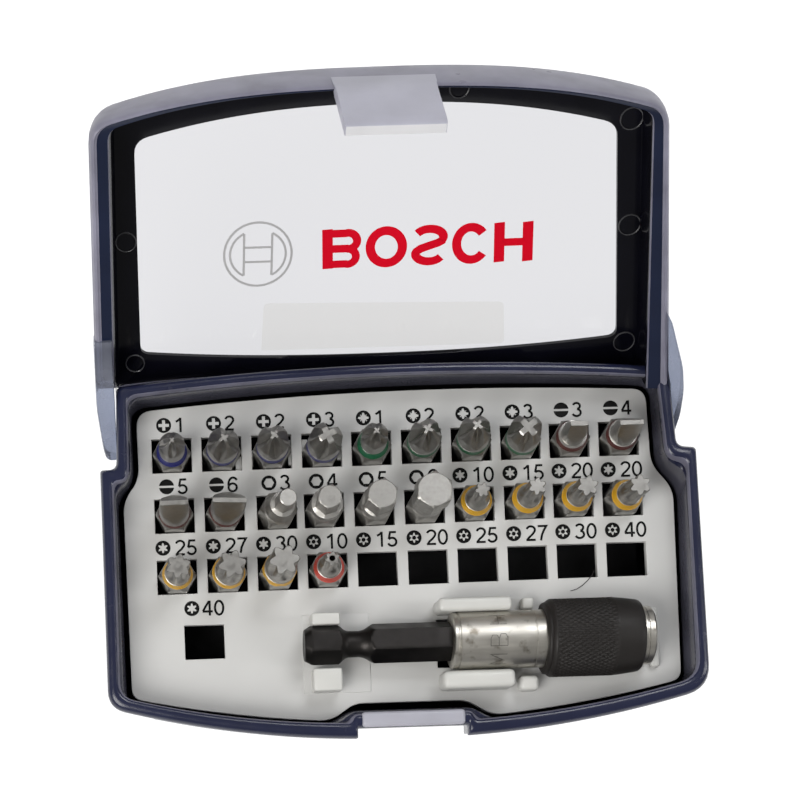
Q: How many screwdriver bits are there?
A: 24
